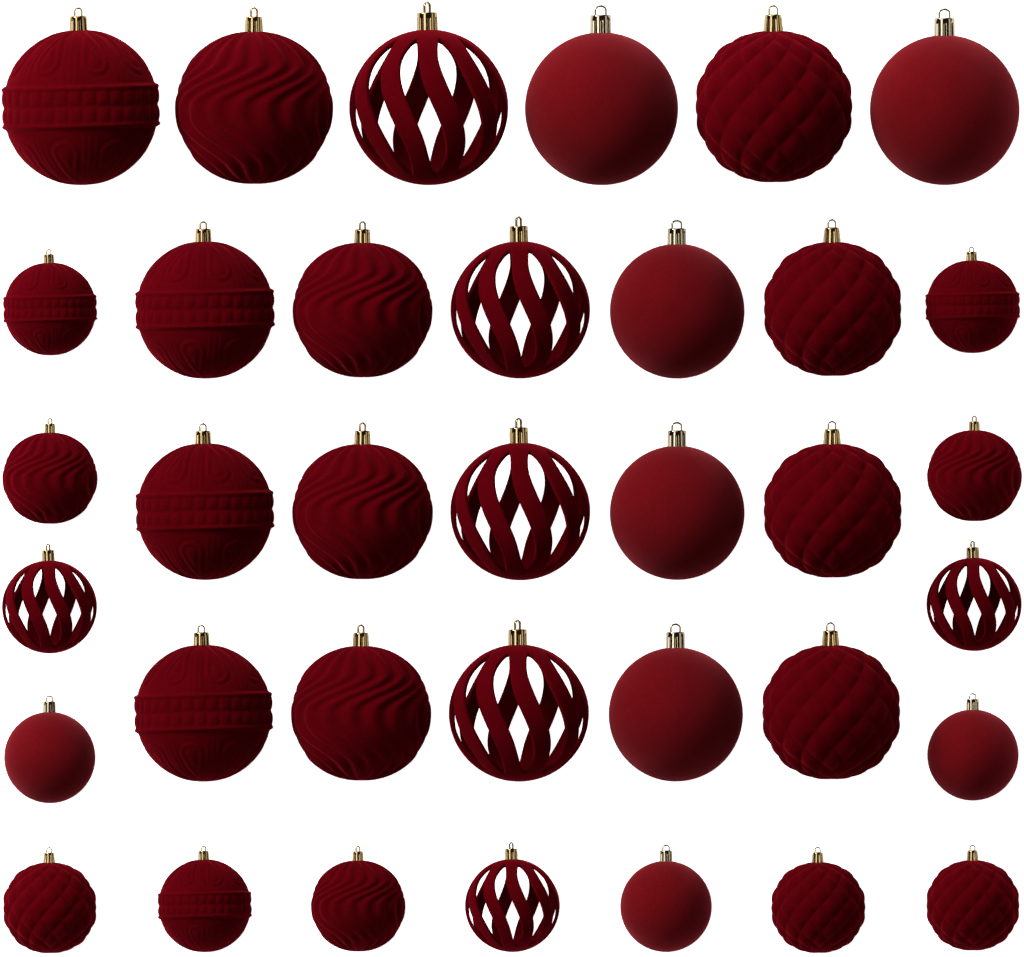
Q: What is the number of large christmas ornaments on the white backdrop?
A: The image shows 21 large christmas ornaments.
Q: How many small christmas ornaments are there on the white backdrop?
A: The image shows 15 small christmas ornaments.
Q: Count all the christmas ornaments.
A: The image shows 36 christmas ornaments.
